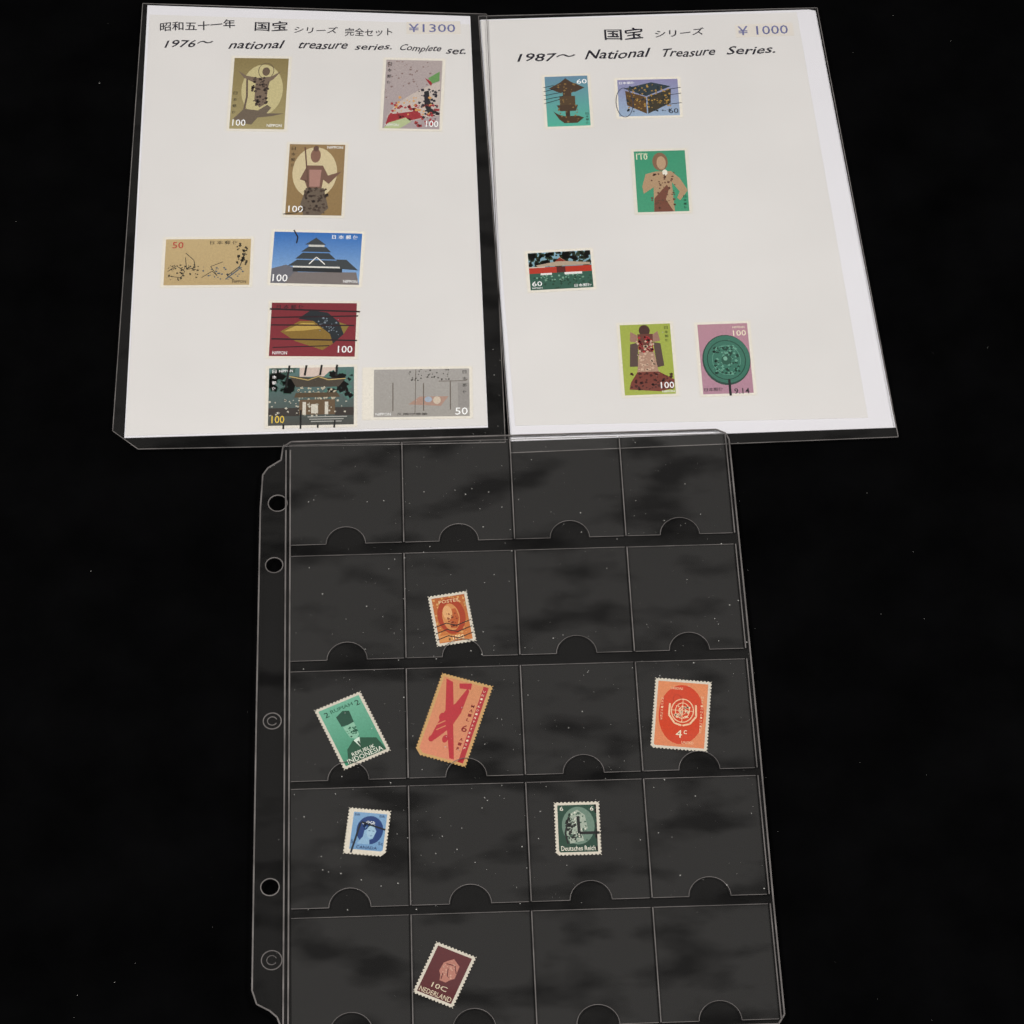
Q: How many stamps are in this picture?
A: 21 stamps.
